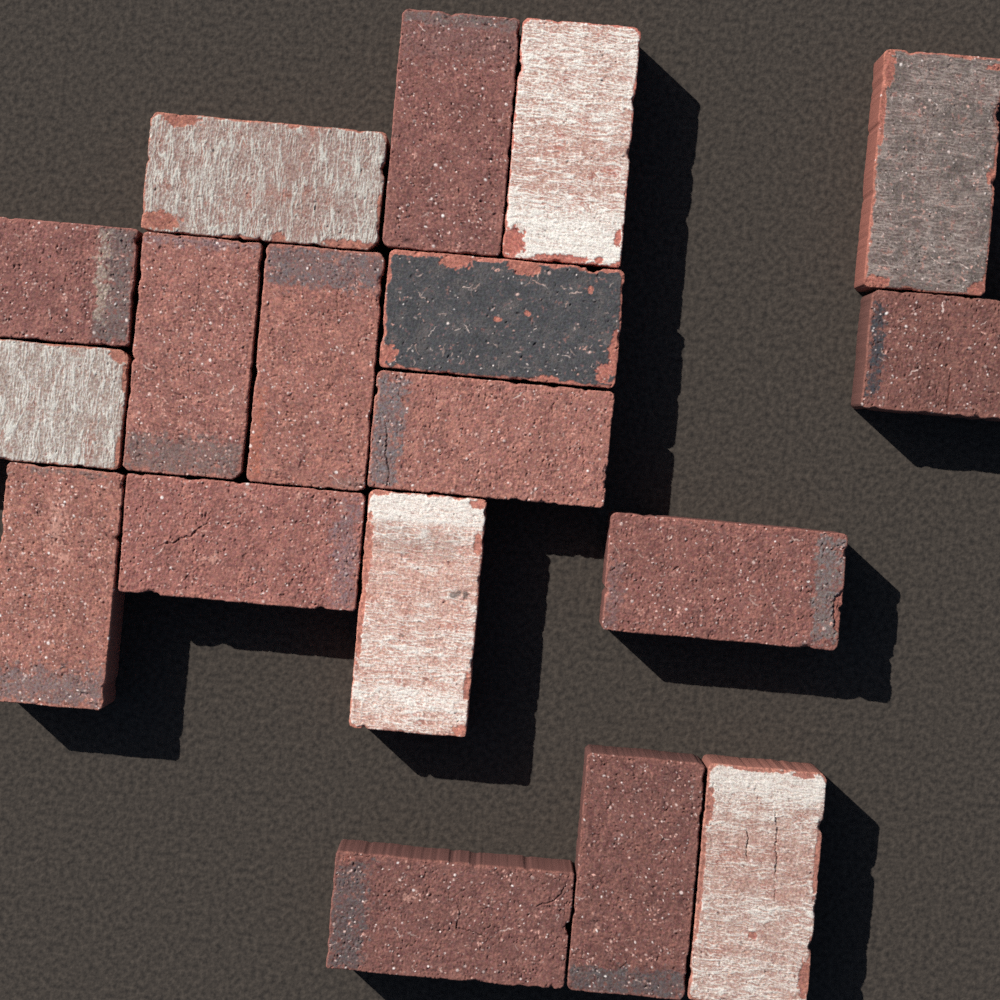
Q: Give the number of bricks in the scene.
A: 18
